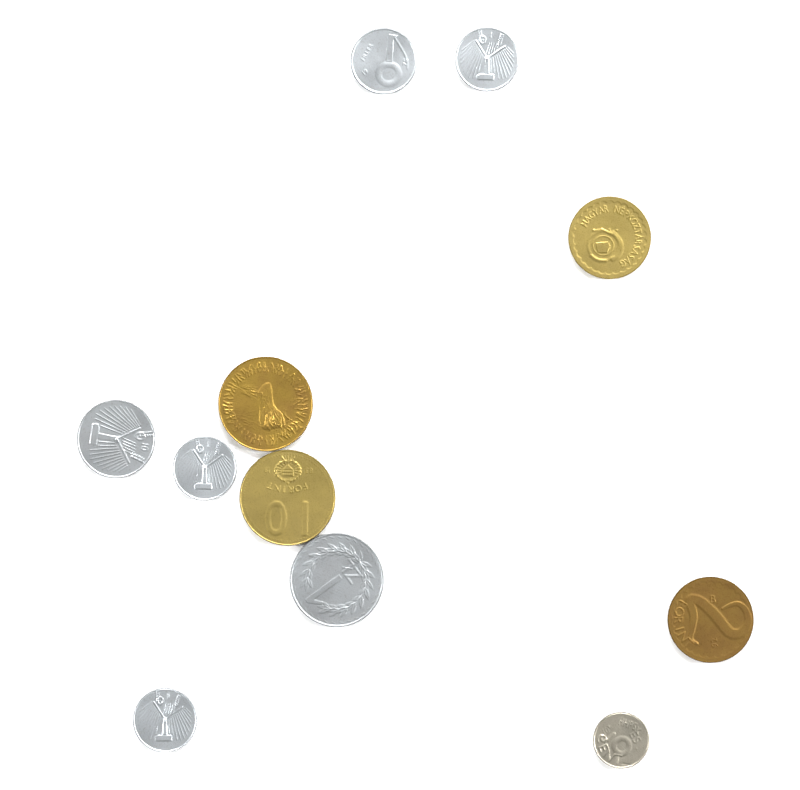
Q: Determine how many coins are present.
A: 11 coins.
